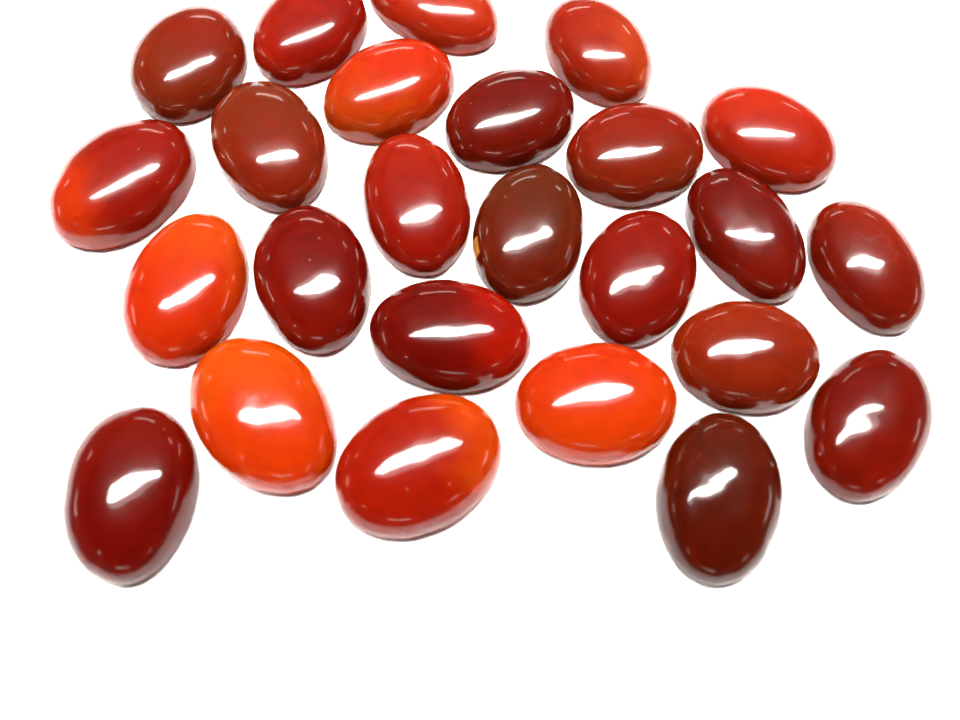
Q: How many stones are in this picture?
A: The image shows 25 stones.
